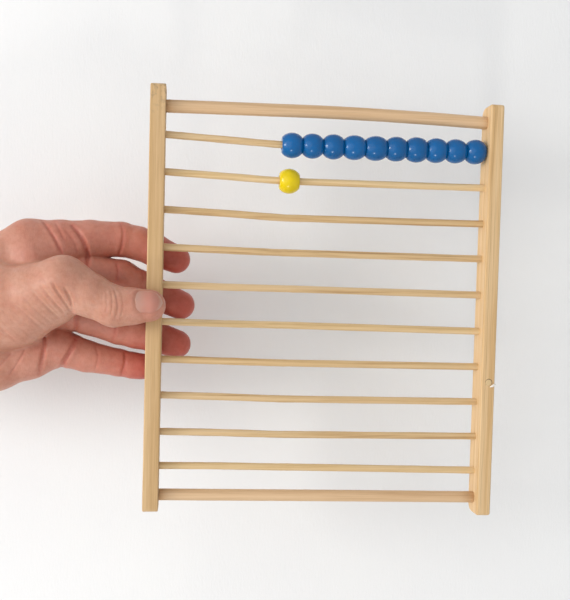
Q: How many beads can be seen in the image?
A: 11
